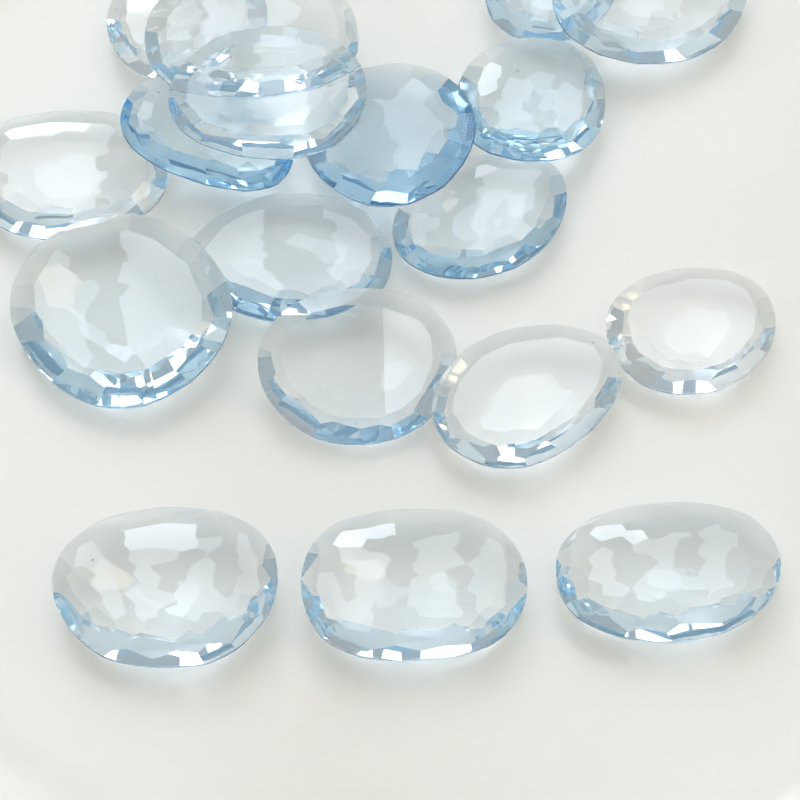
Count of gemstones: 18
